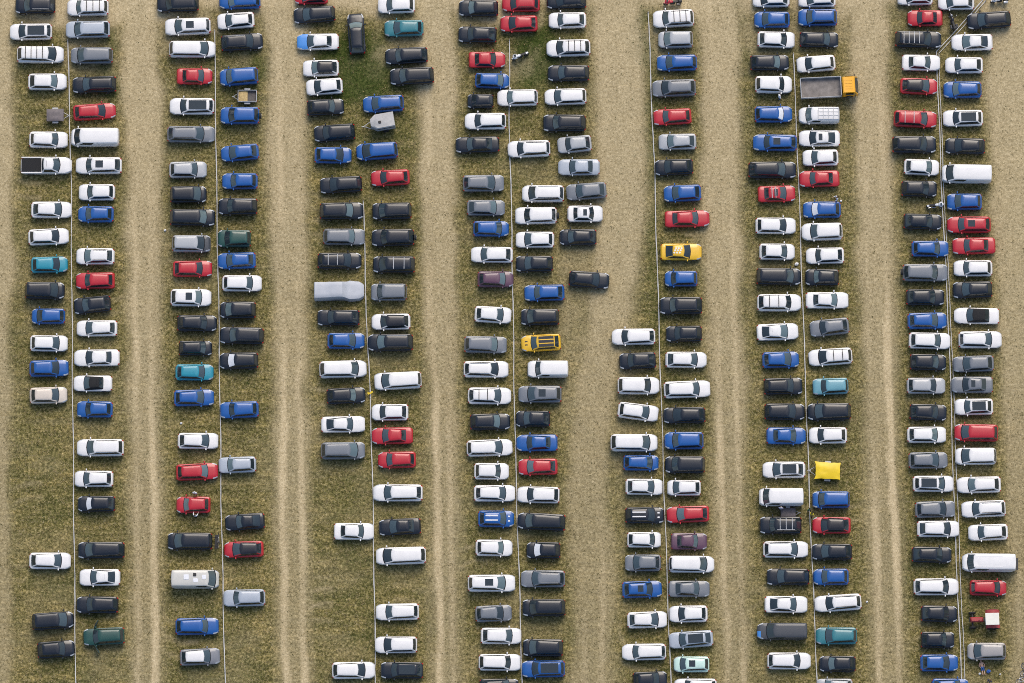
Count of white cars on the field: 118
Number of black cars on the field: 89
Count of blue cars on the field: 44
